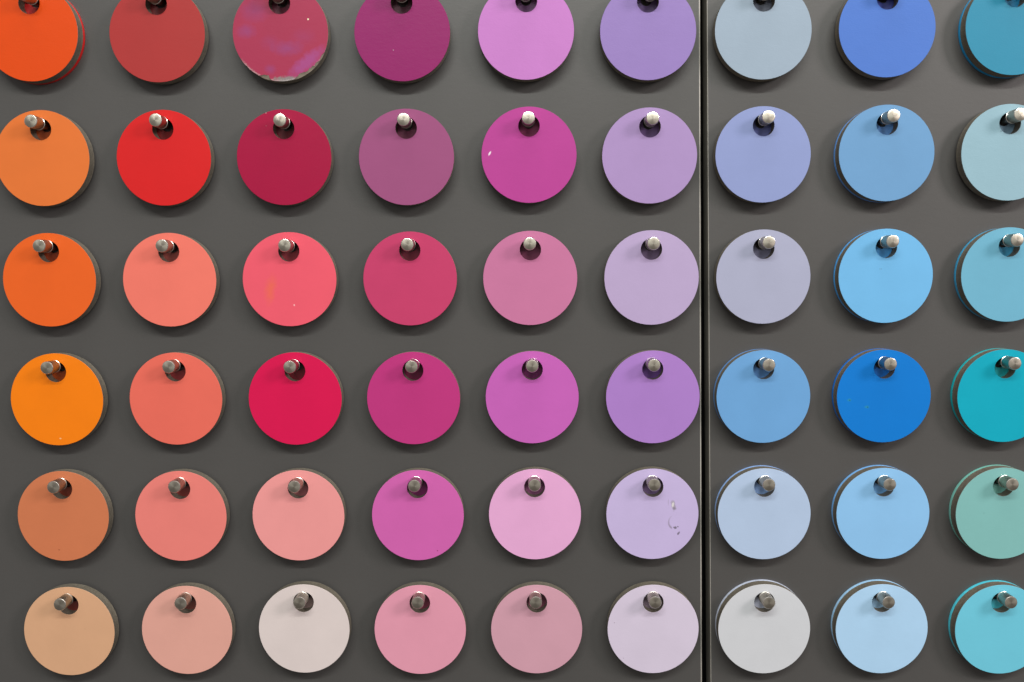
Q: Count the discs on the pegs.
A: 54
